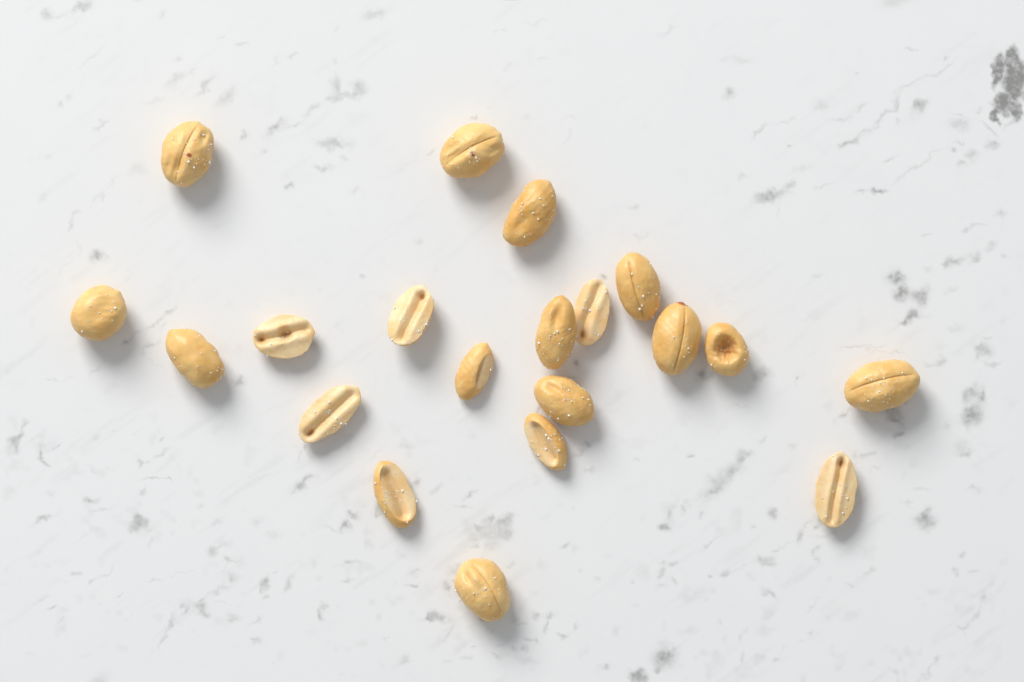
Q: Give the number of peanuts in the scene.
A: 20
